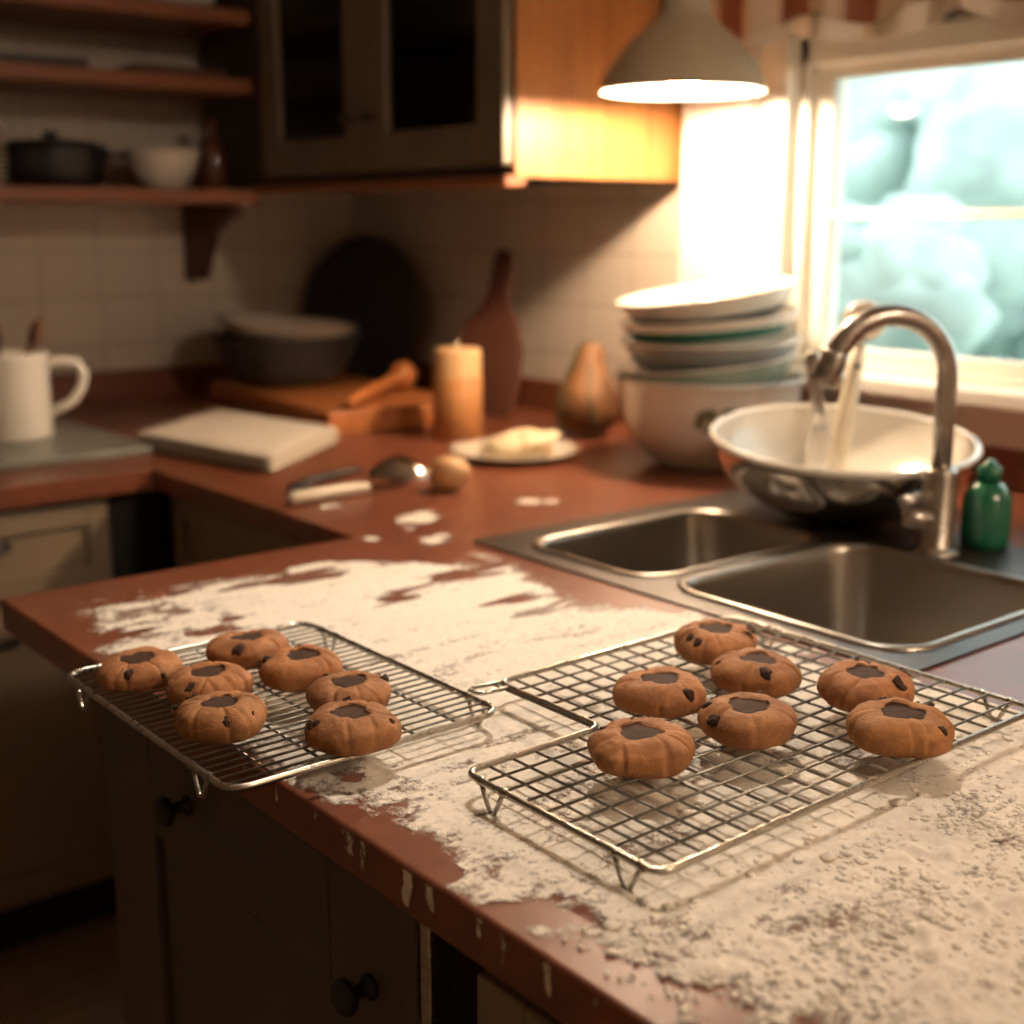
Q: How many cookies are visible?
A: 14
